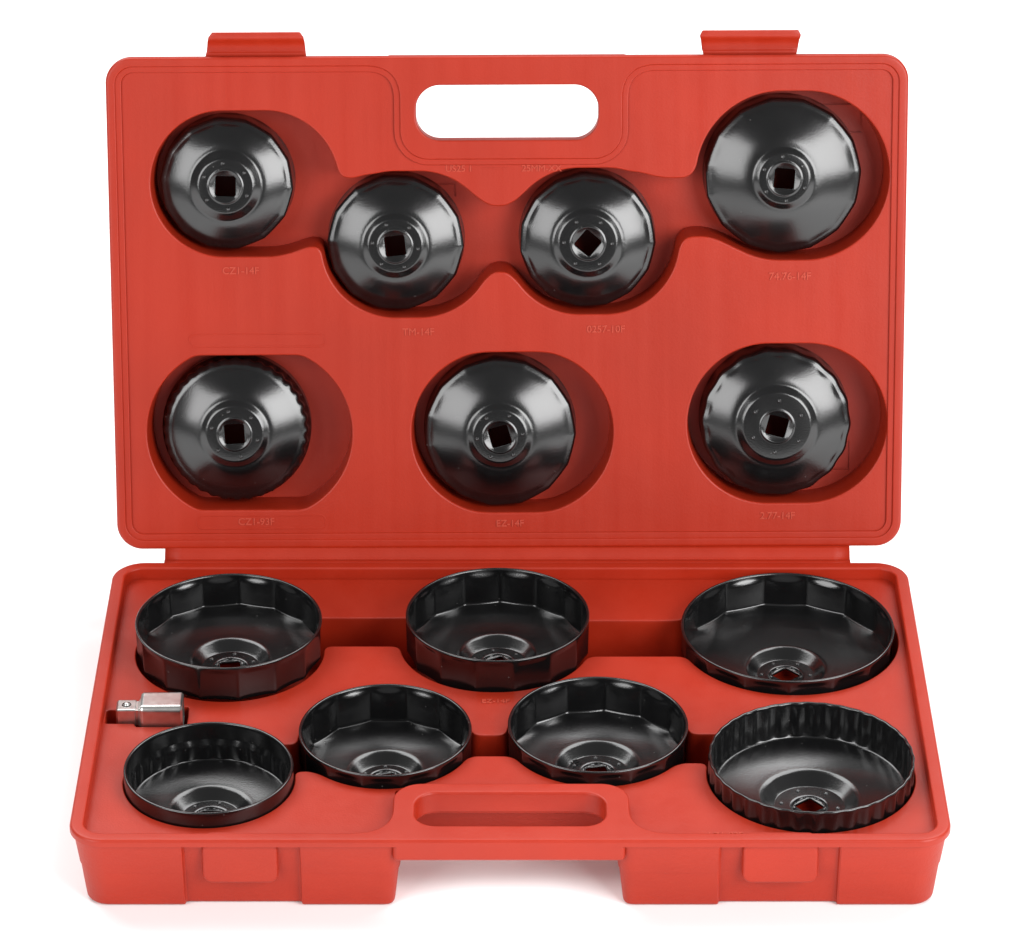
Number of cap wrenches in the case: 14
